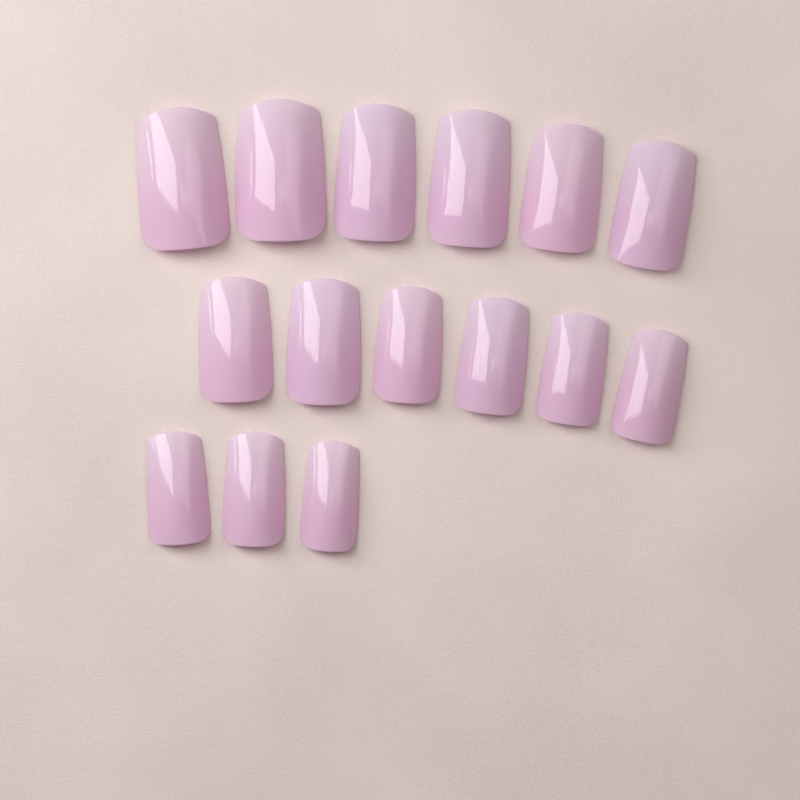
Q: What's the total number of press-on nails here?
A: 15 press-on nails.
